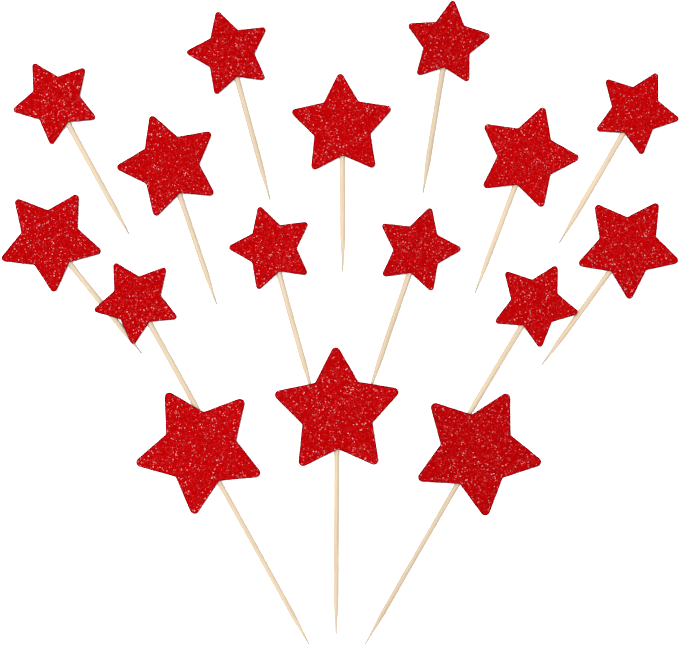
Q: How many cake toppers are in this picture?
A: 16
